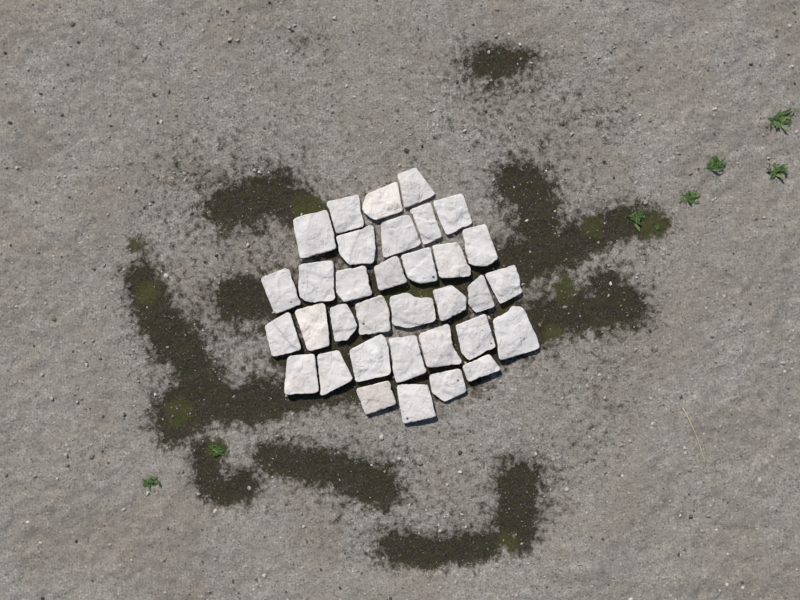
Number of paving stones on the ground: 34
